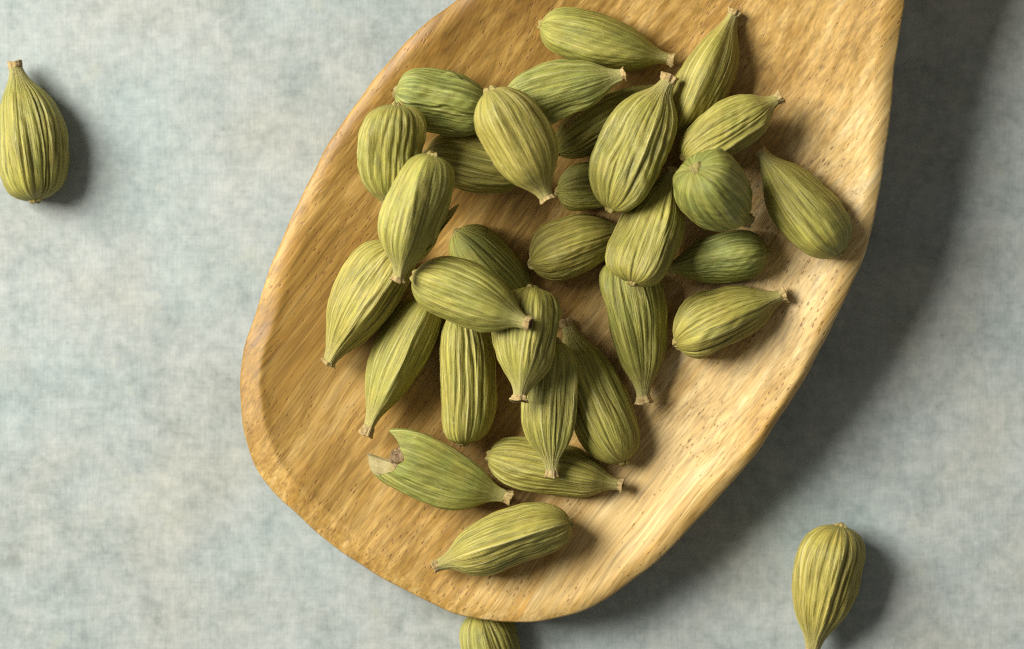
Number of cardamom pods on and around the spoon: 33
